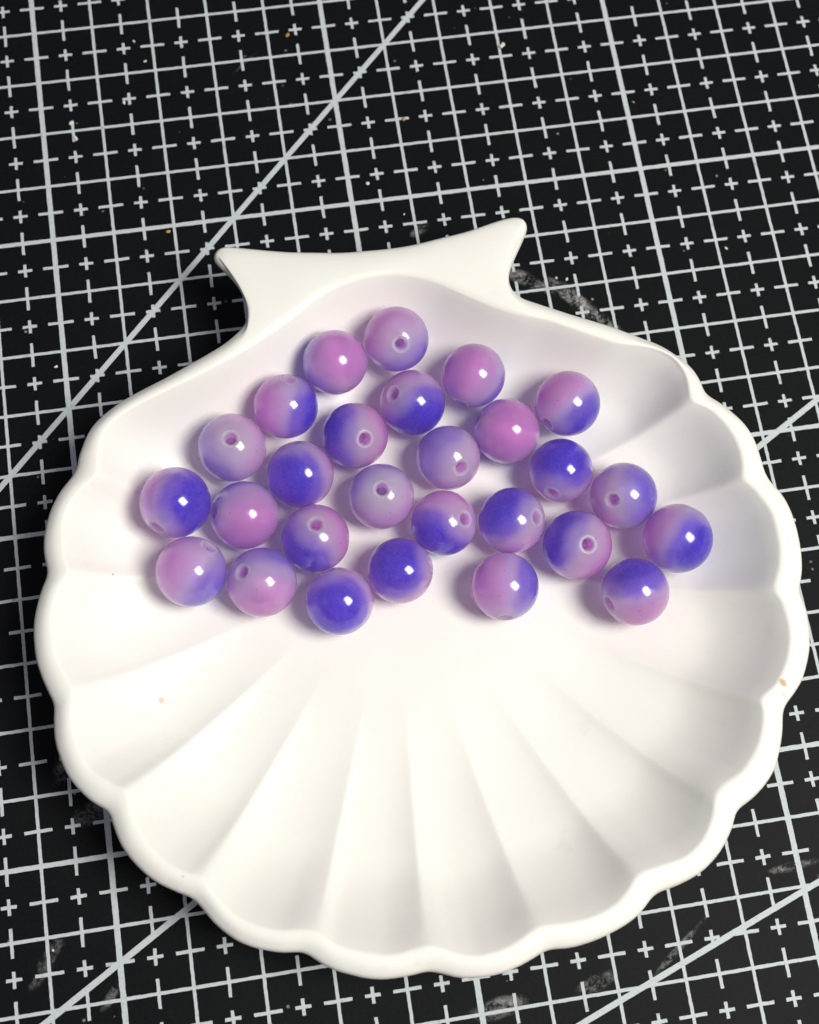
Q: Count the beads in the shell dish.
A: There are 27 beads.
